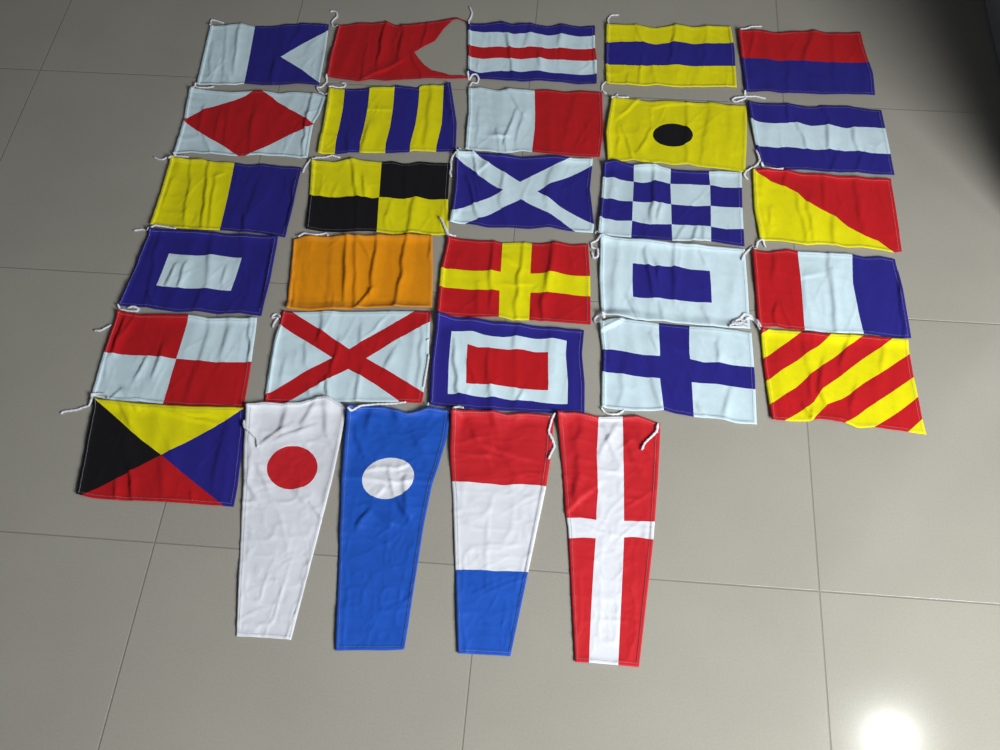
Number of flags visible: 30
